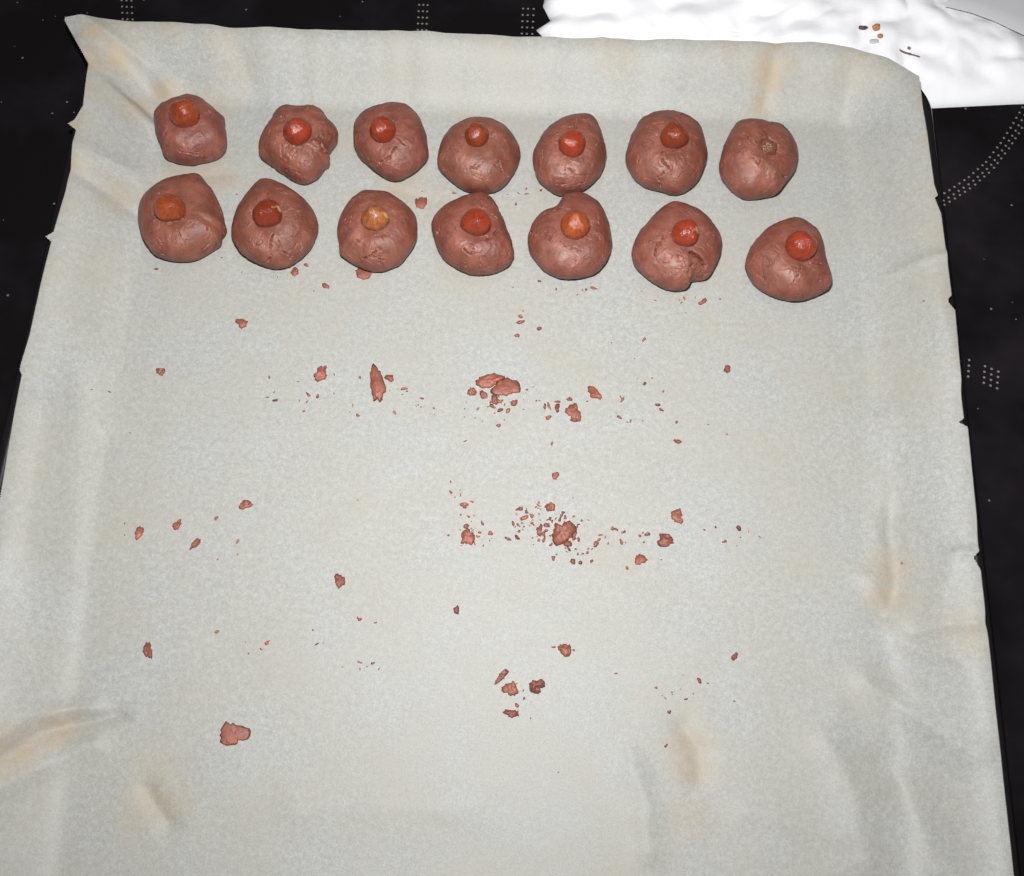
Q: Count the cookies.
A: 14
